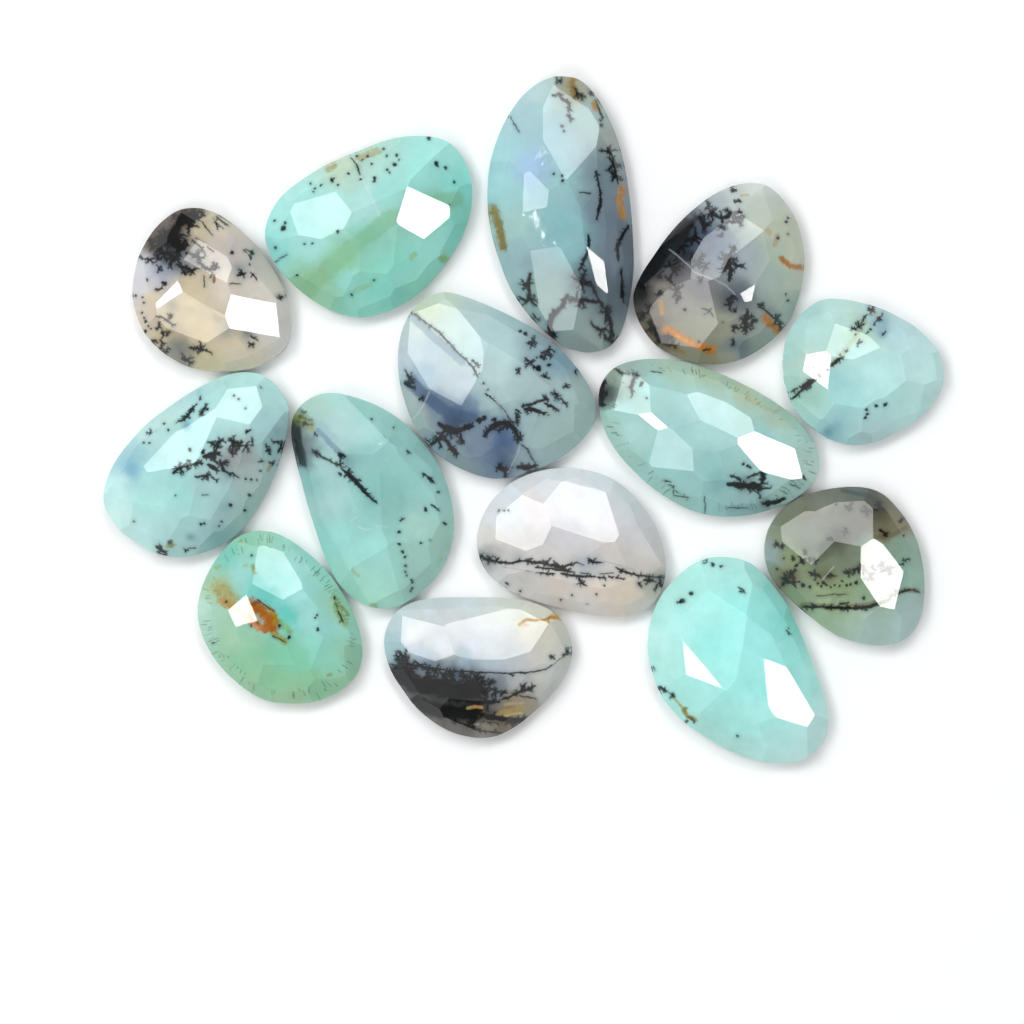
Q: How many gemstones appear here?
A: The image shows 14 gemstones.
